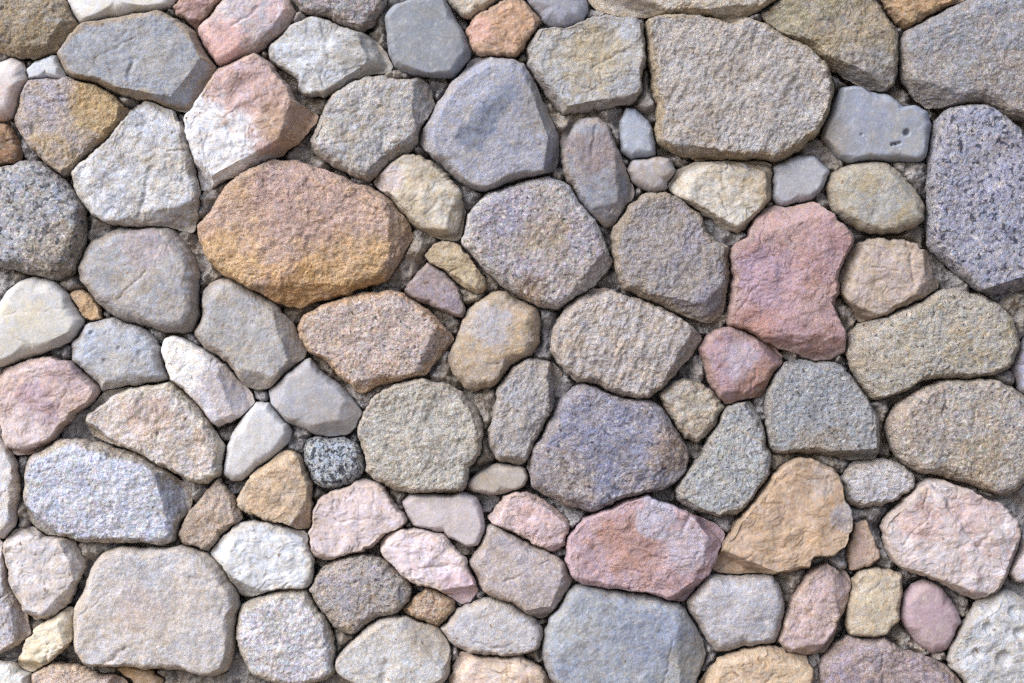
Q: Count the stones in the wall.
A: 104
